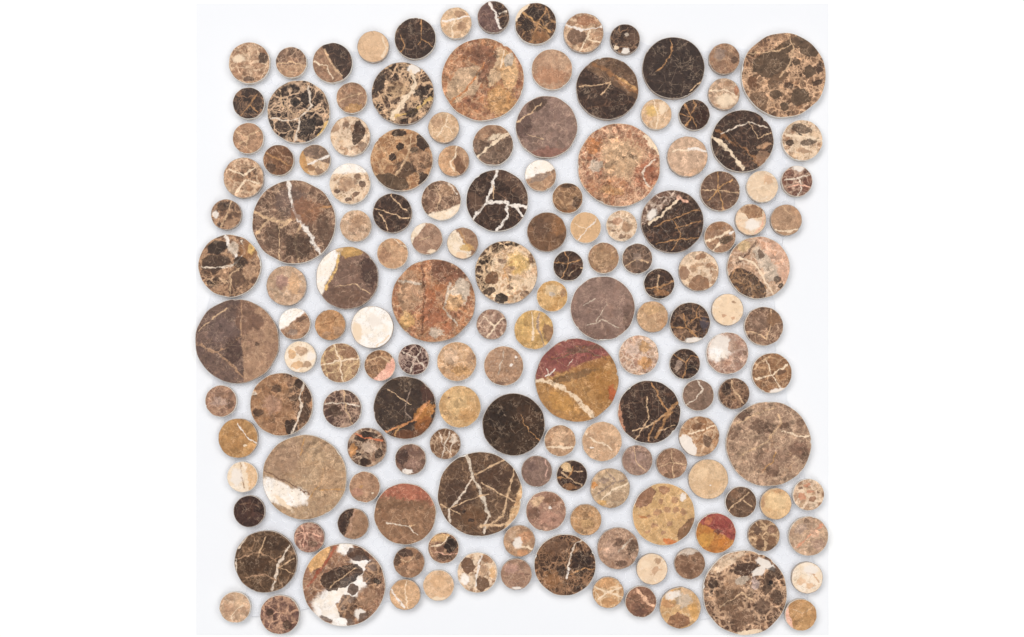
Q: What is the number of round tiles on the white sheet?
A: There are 154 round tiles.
